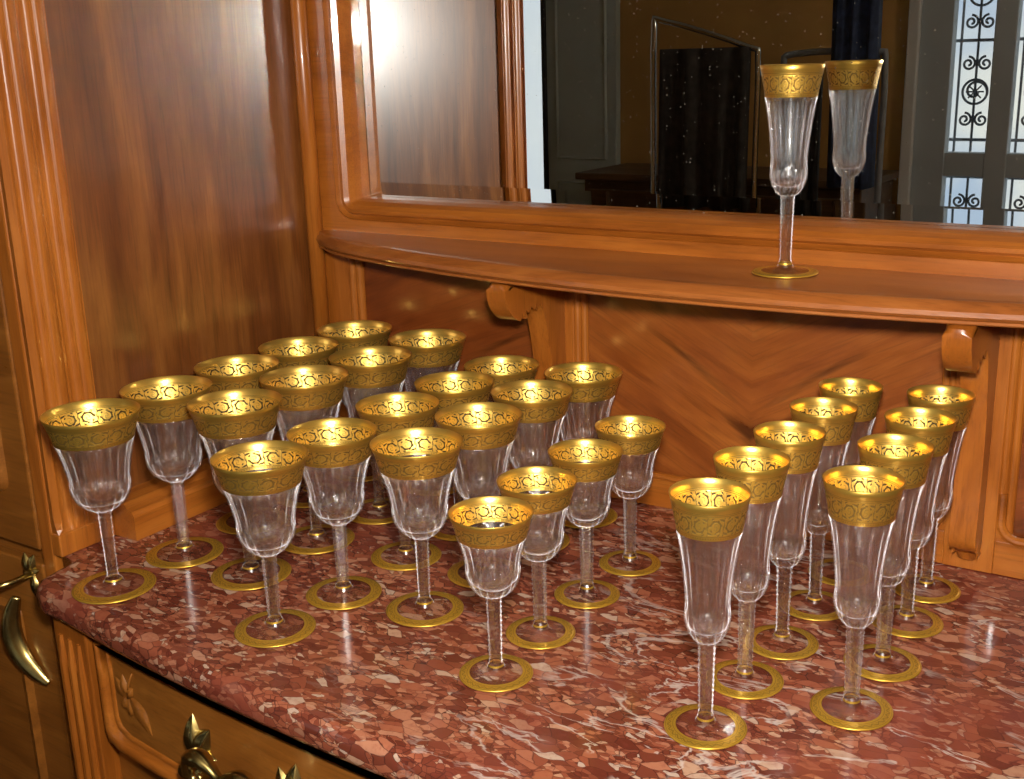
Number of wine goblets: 22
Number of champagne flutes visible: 10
